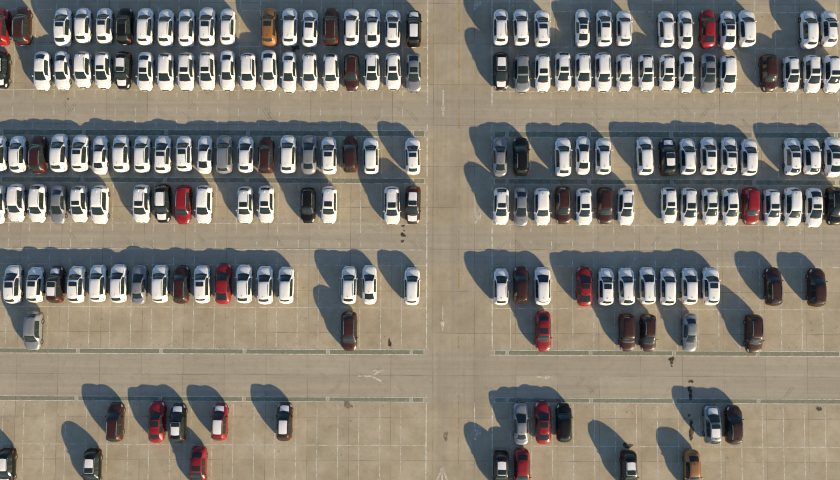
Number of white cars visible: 122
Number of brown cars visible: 22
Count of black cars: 16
